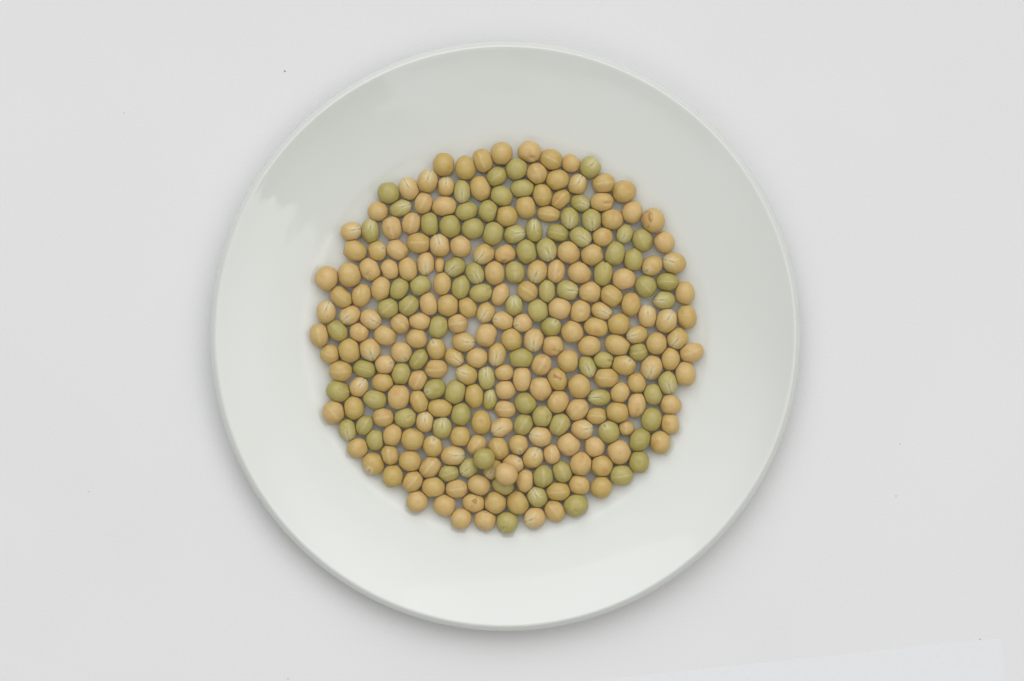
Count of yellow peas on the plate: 196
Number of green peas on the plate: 88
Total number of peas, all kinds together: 284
